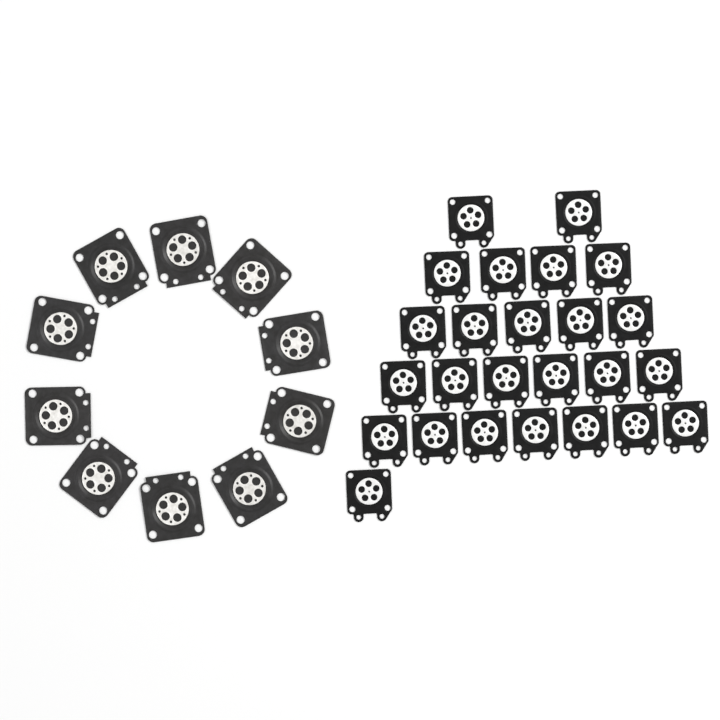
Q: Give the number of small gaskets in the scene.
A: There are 25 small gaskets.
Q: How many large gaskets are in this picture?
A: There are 10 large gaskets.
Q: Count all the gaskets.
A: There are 35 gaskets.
